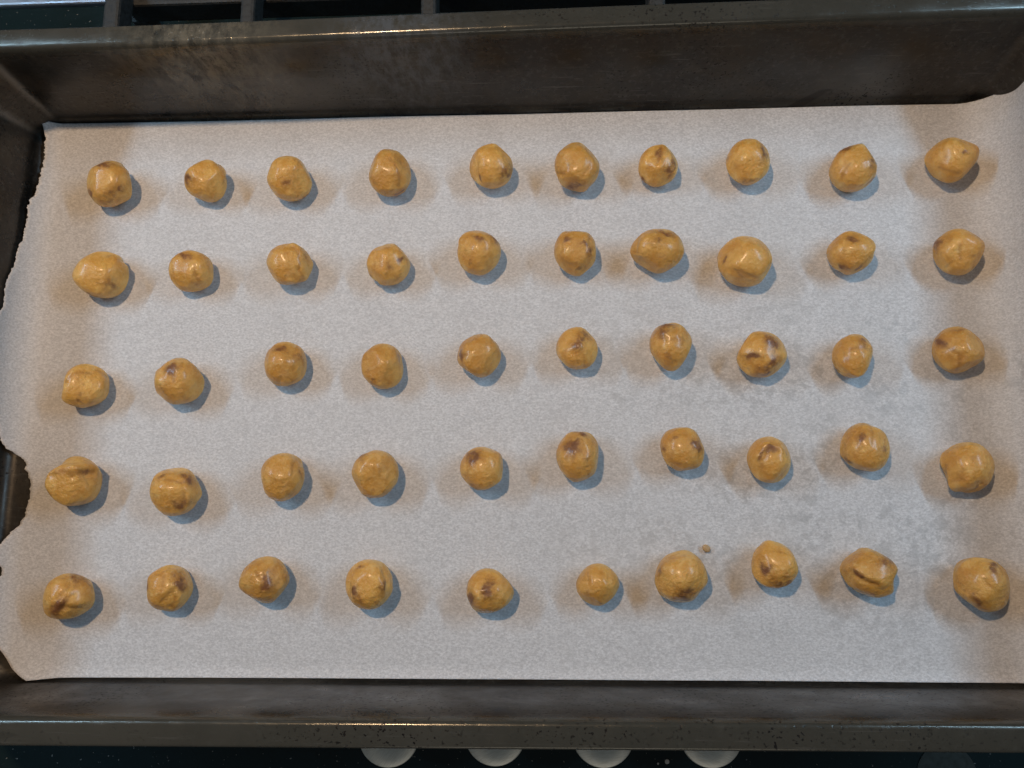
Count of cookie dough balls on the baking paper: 50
